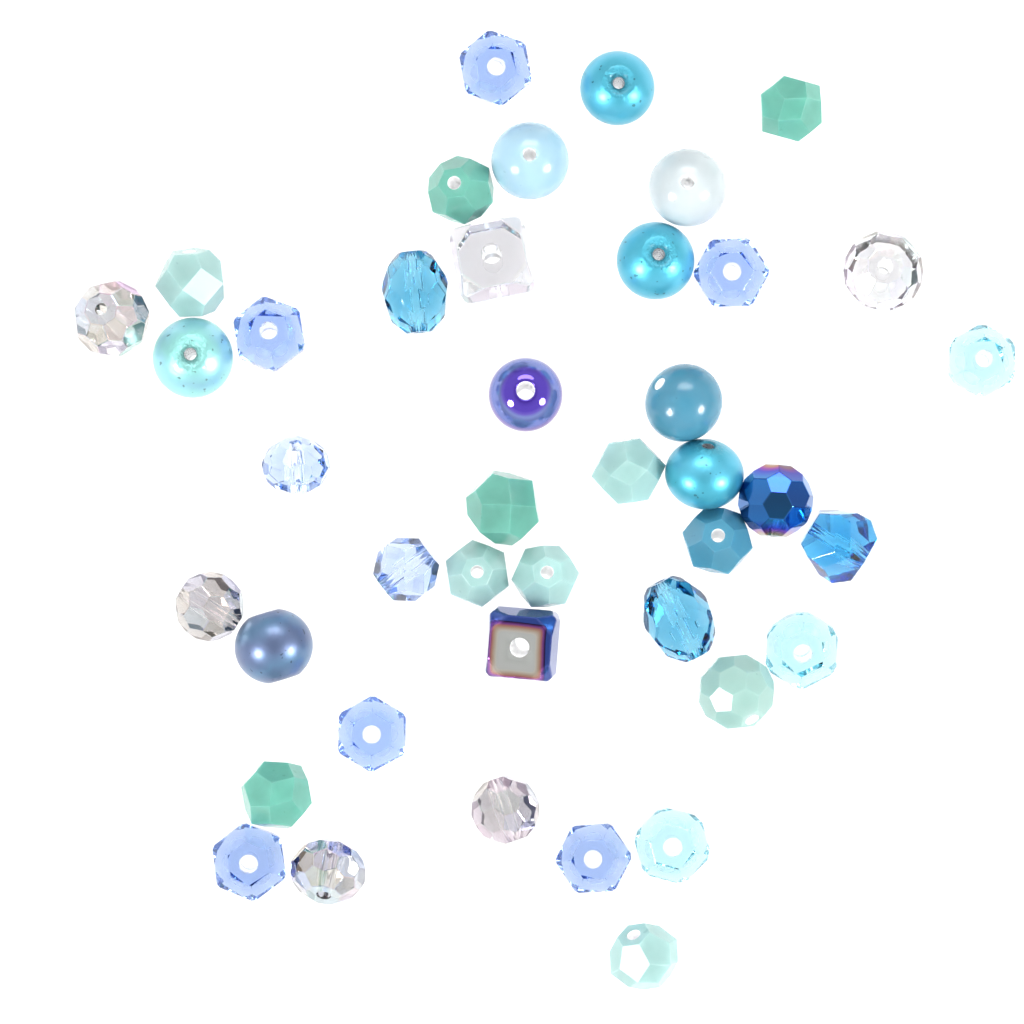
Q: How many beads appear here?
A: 42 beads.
